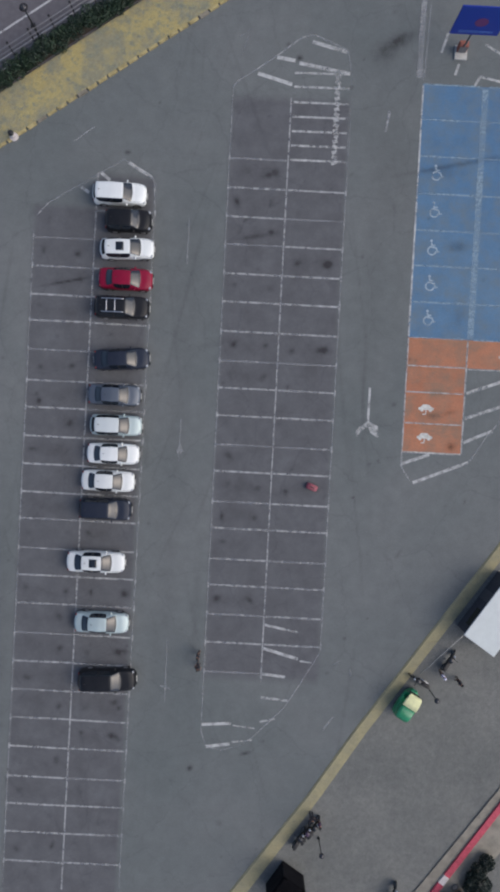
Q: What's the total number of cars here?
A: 14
